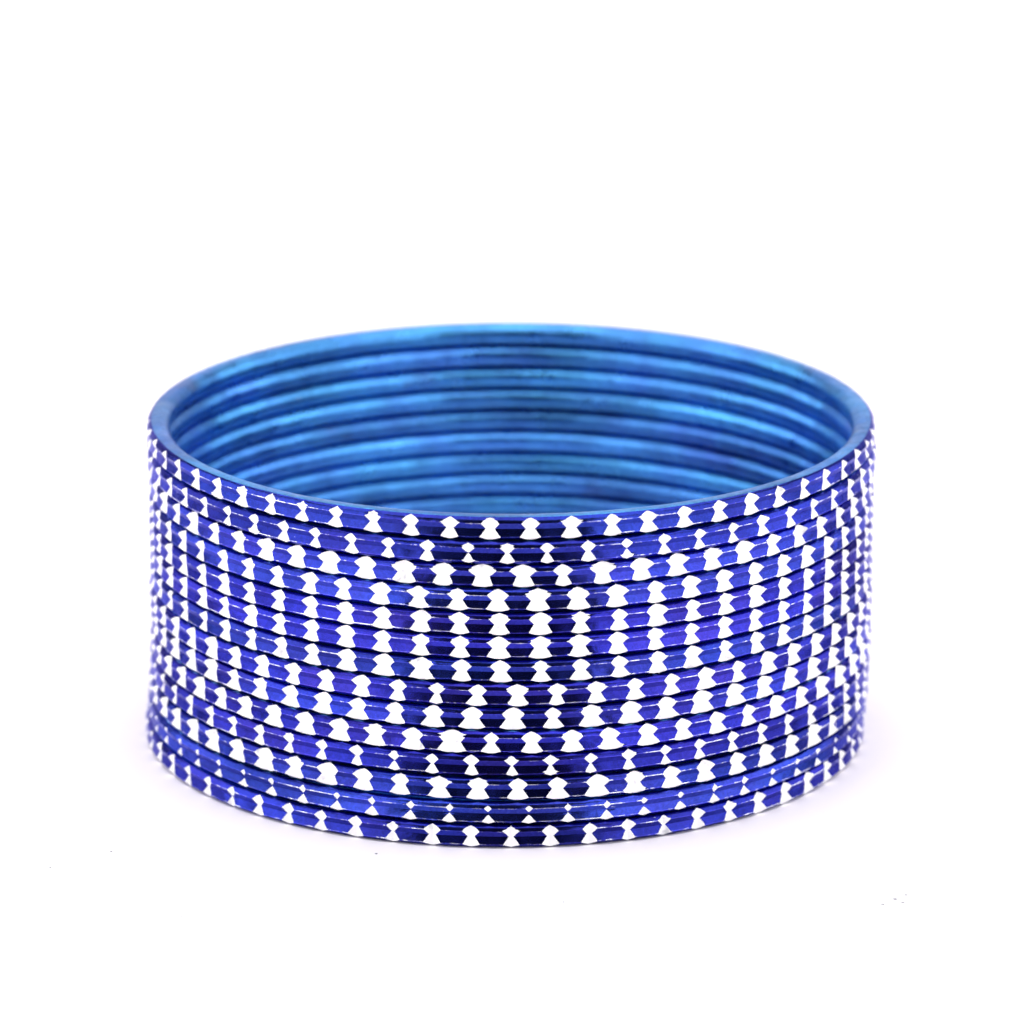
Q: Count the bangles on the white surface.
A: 14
